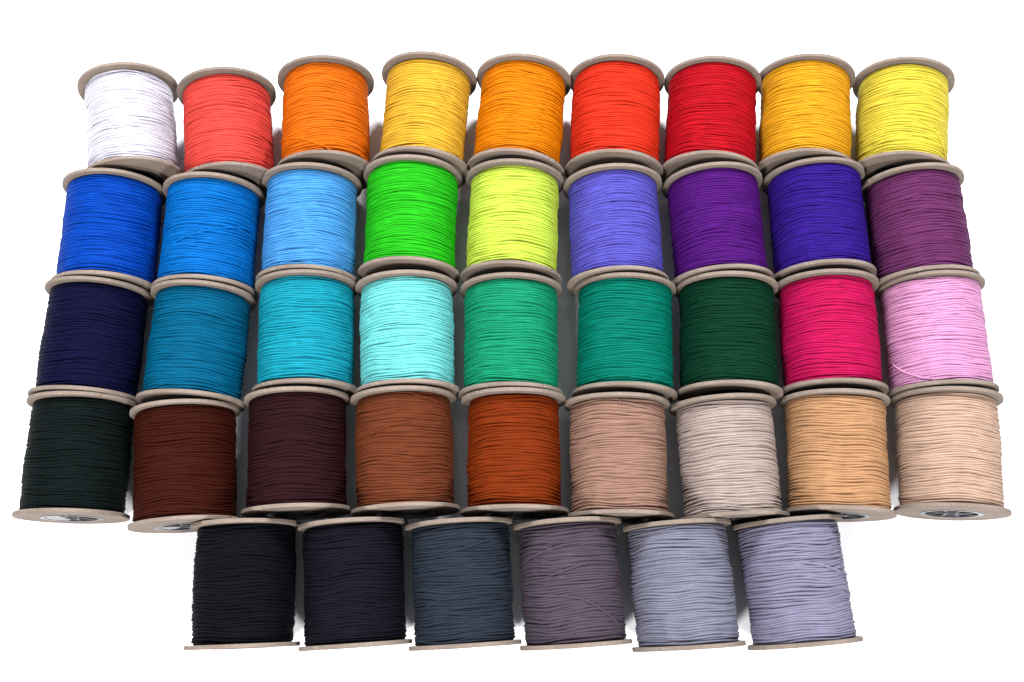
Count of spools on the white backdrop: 42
